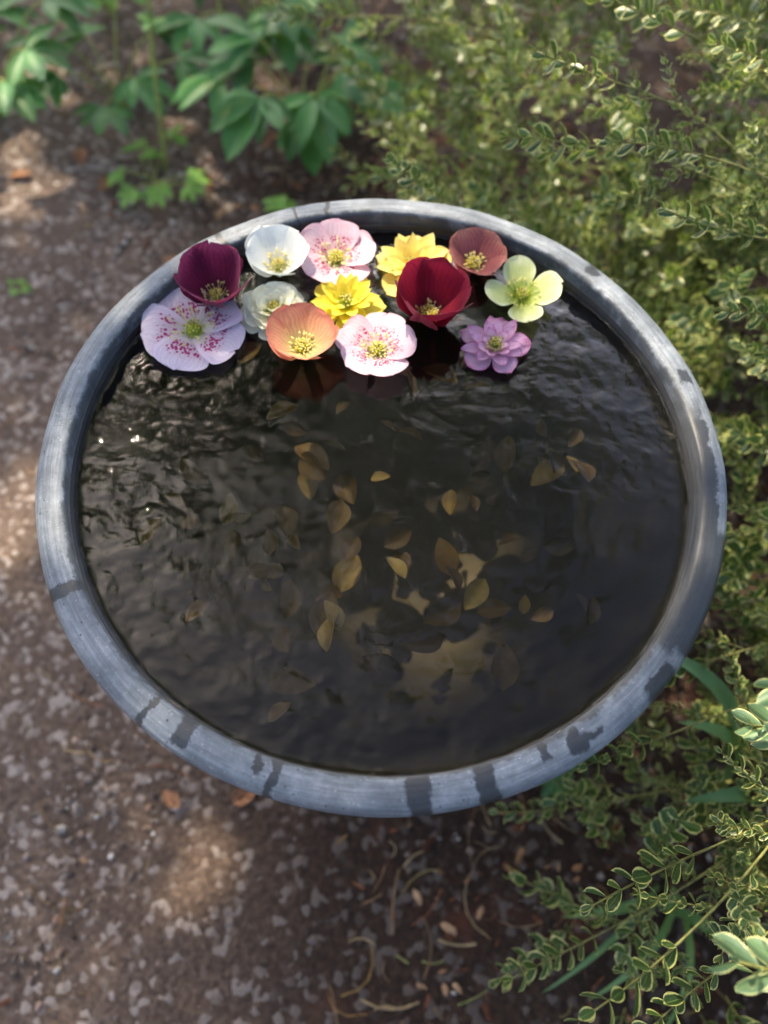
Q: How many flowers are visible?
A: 13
